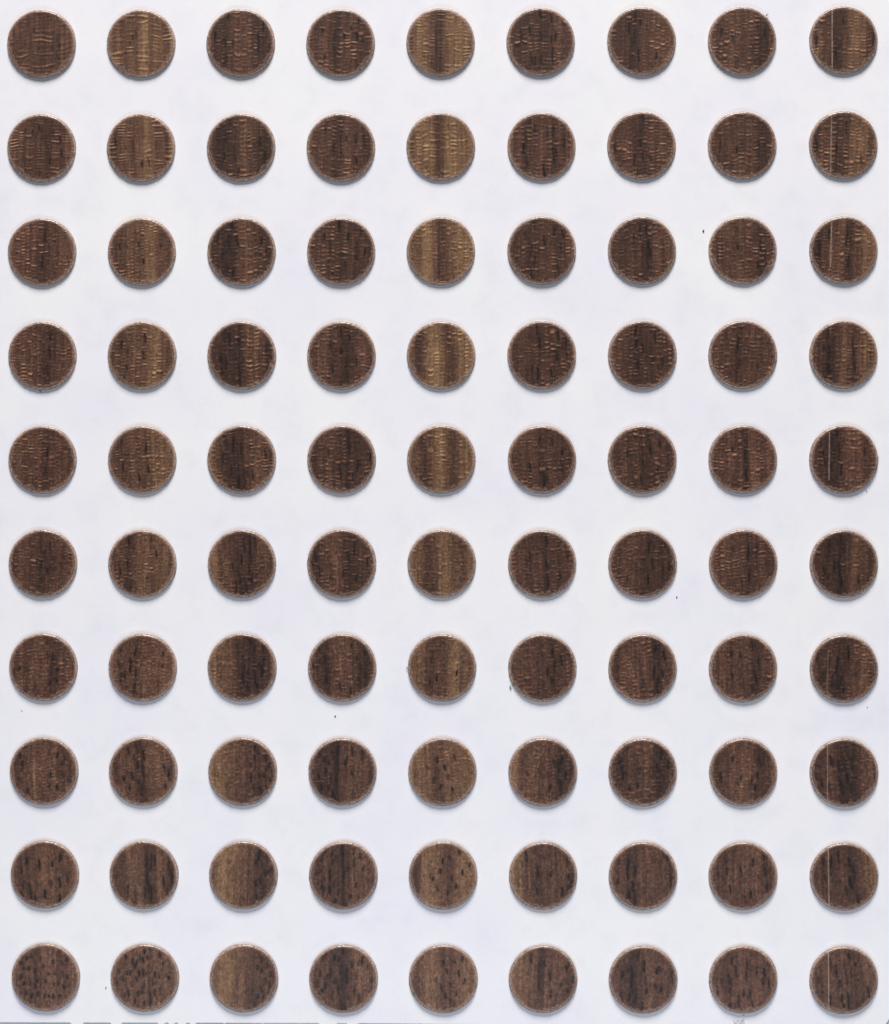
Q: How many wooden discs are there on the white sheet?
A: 90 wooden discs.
